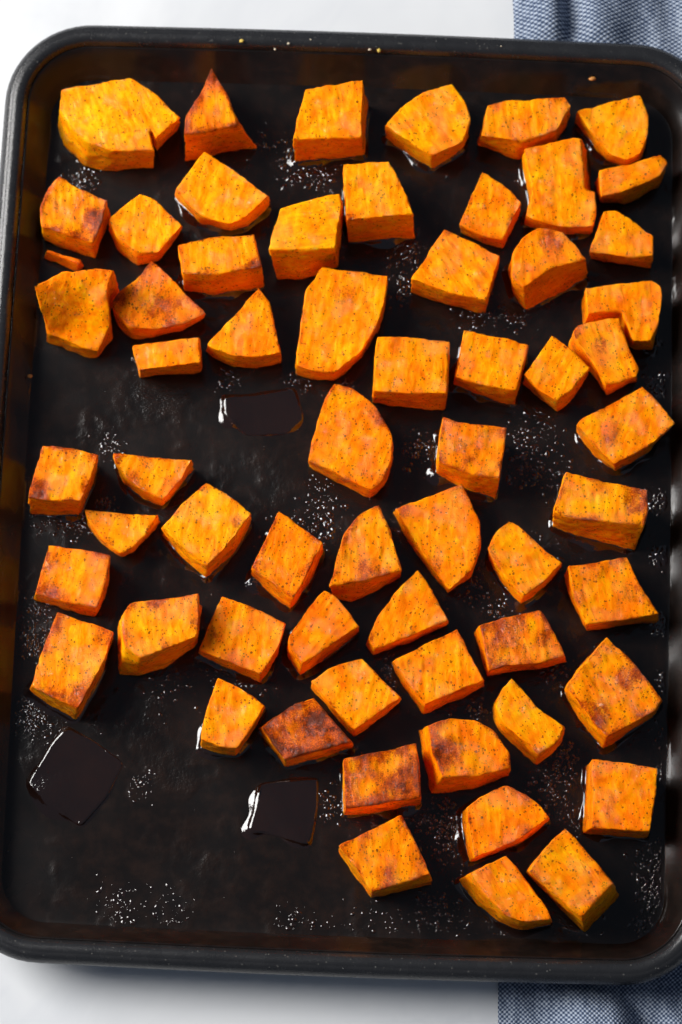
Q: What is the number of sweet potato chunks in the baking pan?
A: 62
